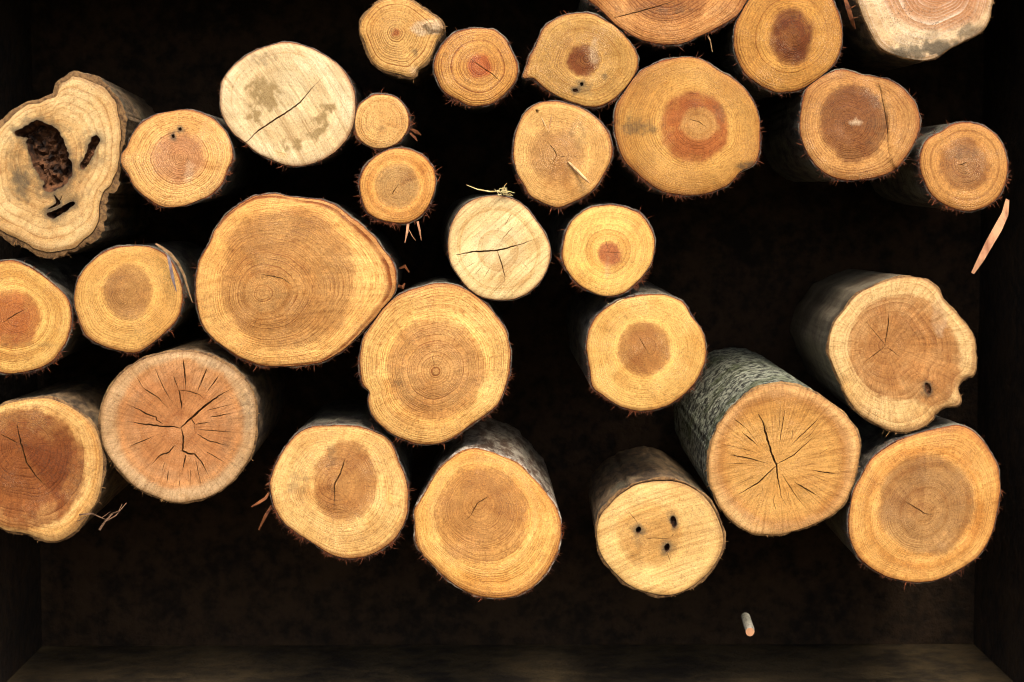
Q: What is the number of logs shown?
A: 30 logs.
